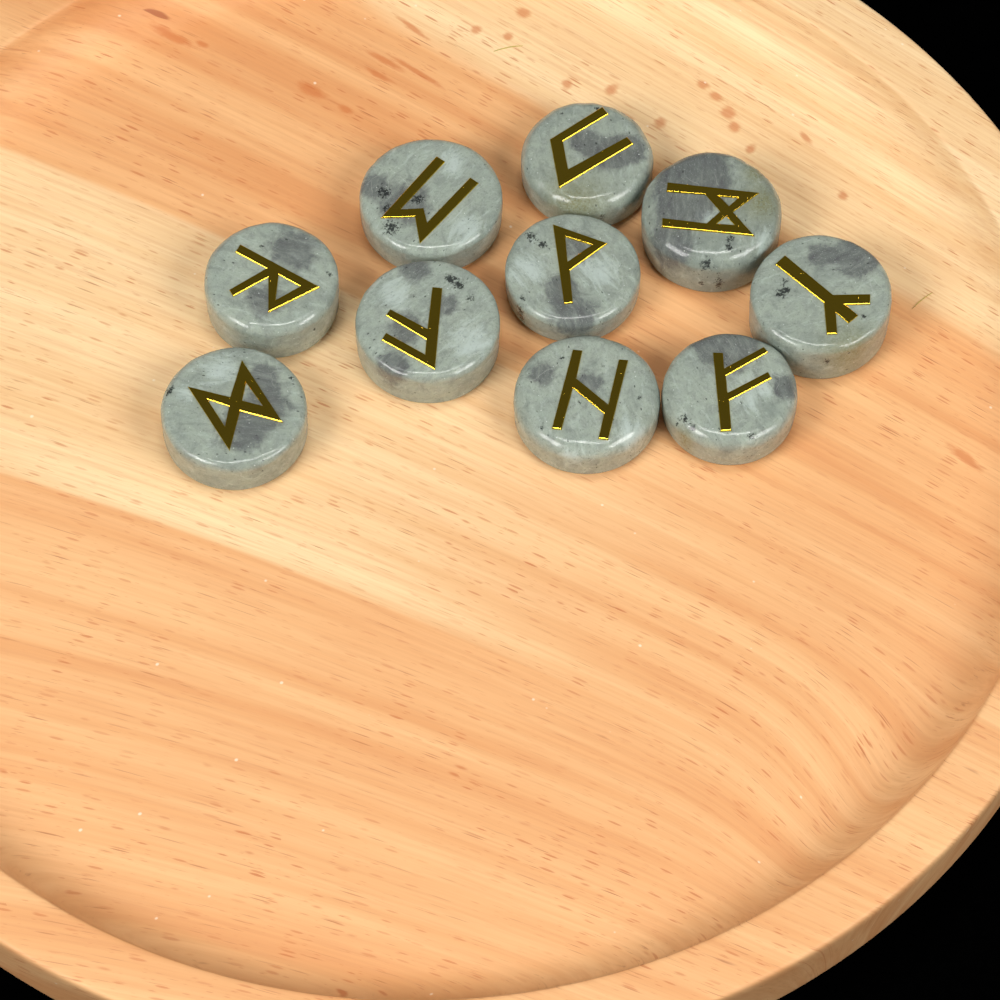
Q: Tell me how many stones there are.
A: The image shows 10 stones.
